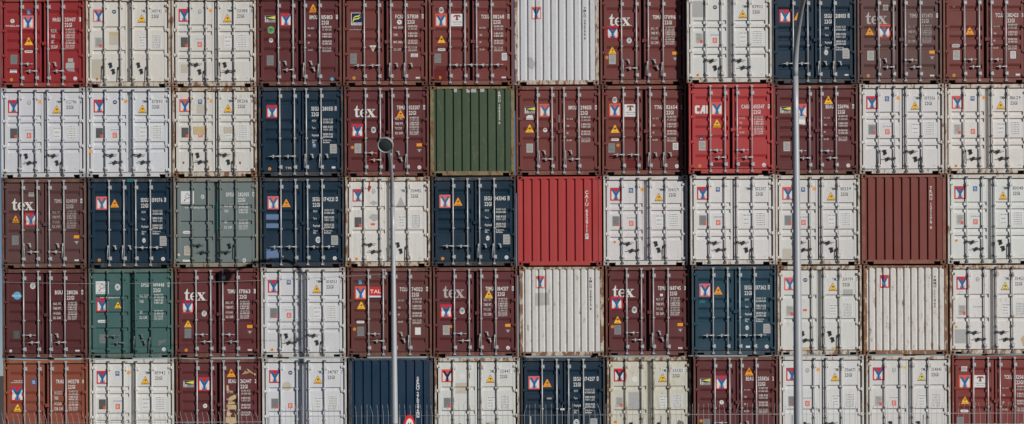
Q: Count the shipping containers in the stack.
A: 60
